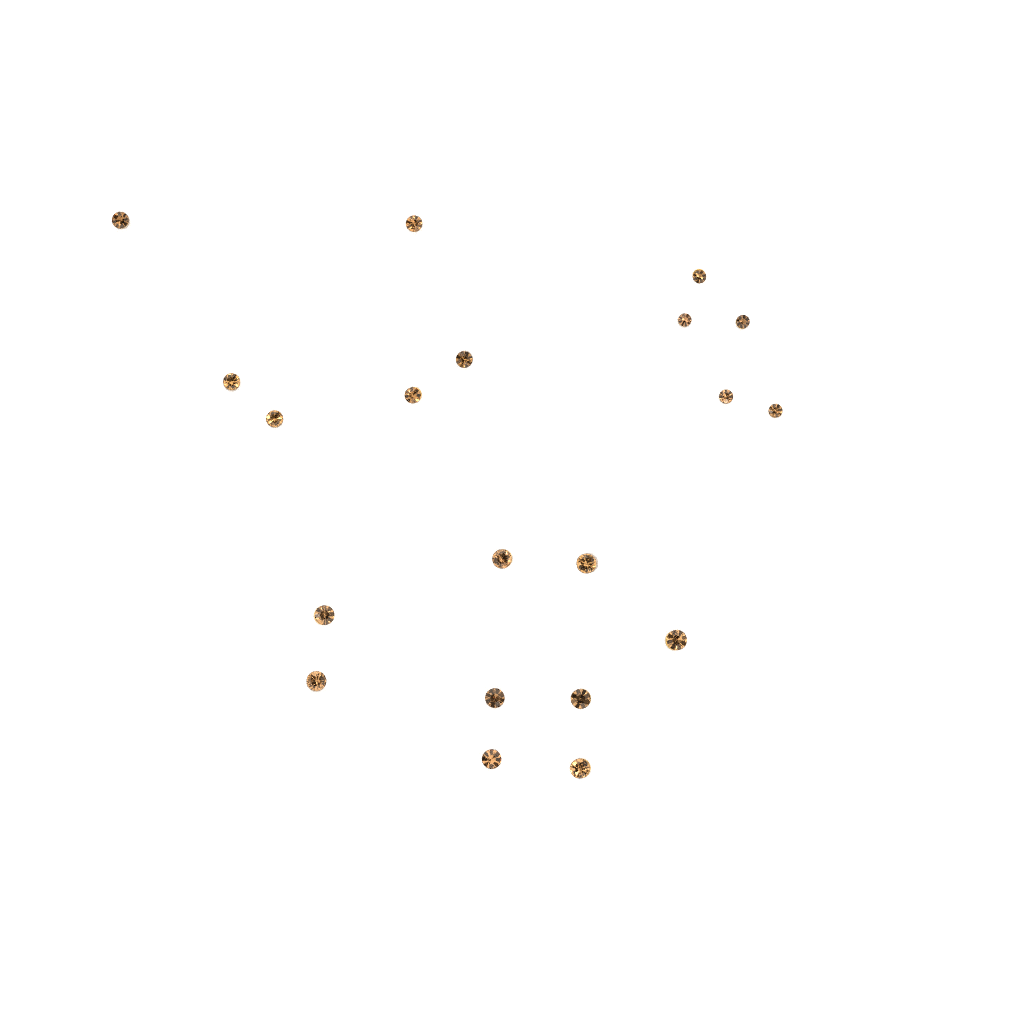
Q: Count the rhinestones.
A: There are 20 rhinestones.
